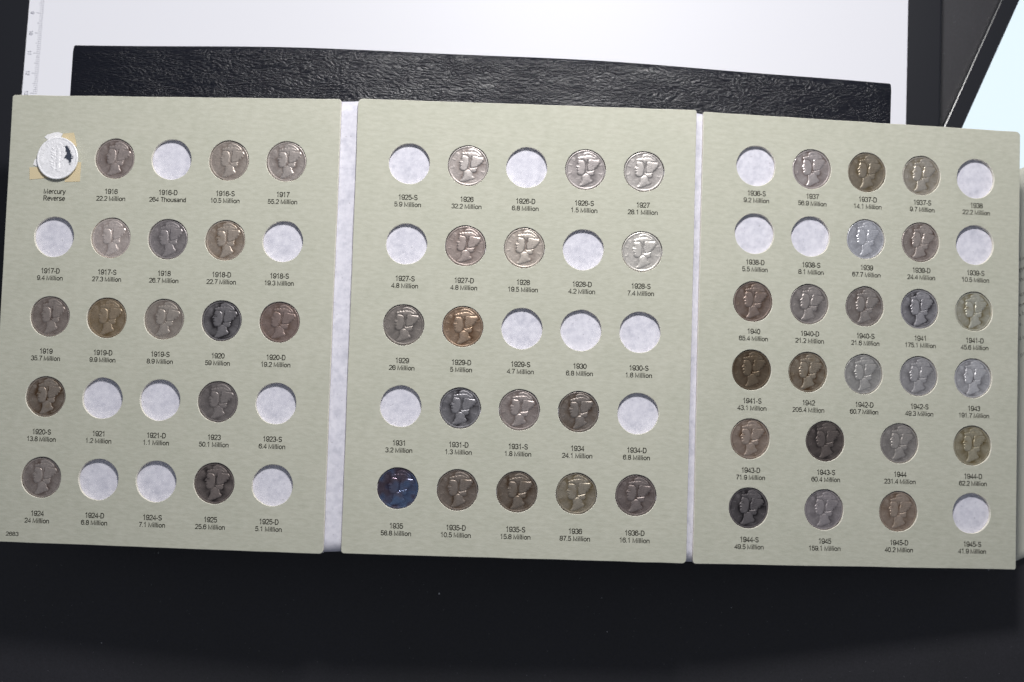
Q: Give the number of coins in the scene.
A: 54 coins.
